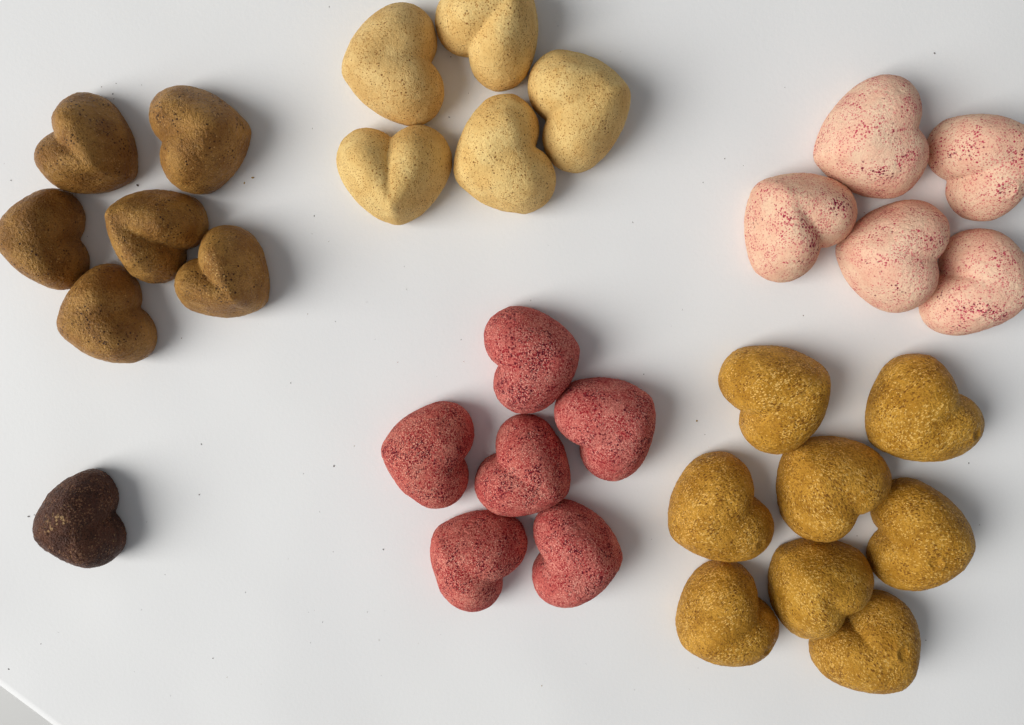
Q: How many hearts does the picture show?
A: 31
